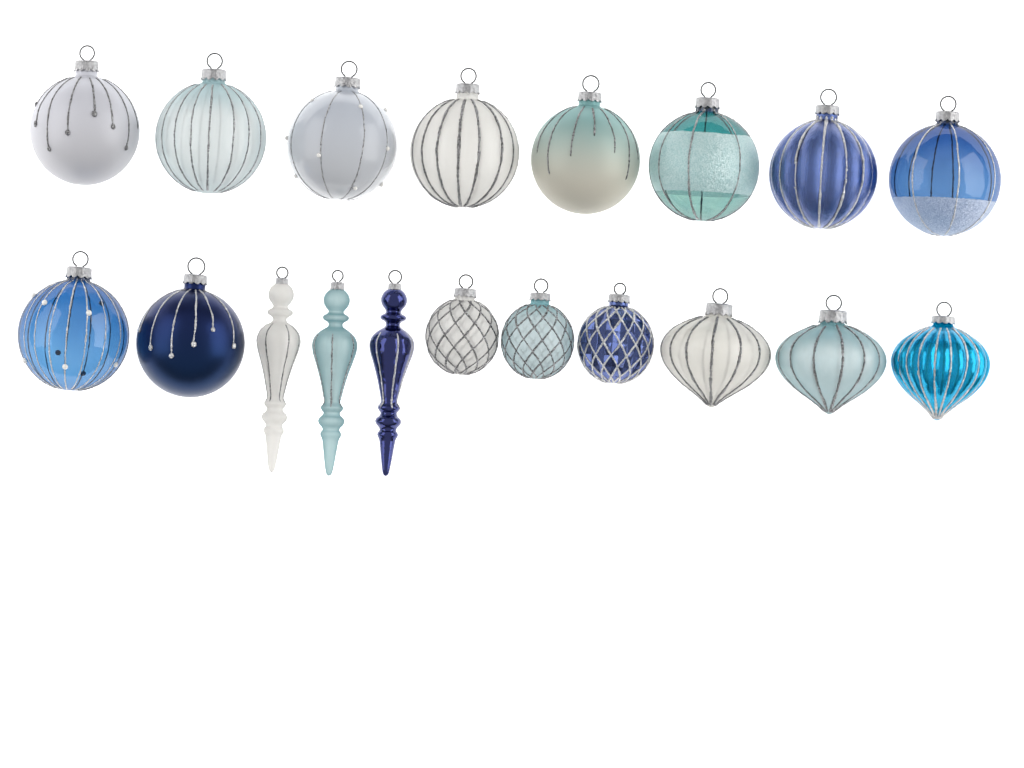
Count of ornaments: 19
